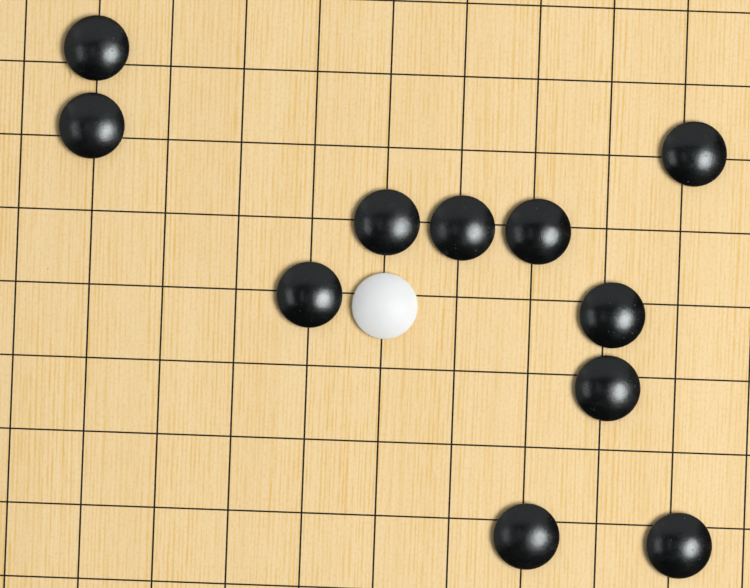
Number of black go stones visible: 11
